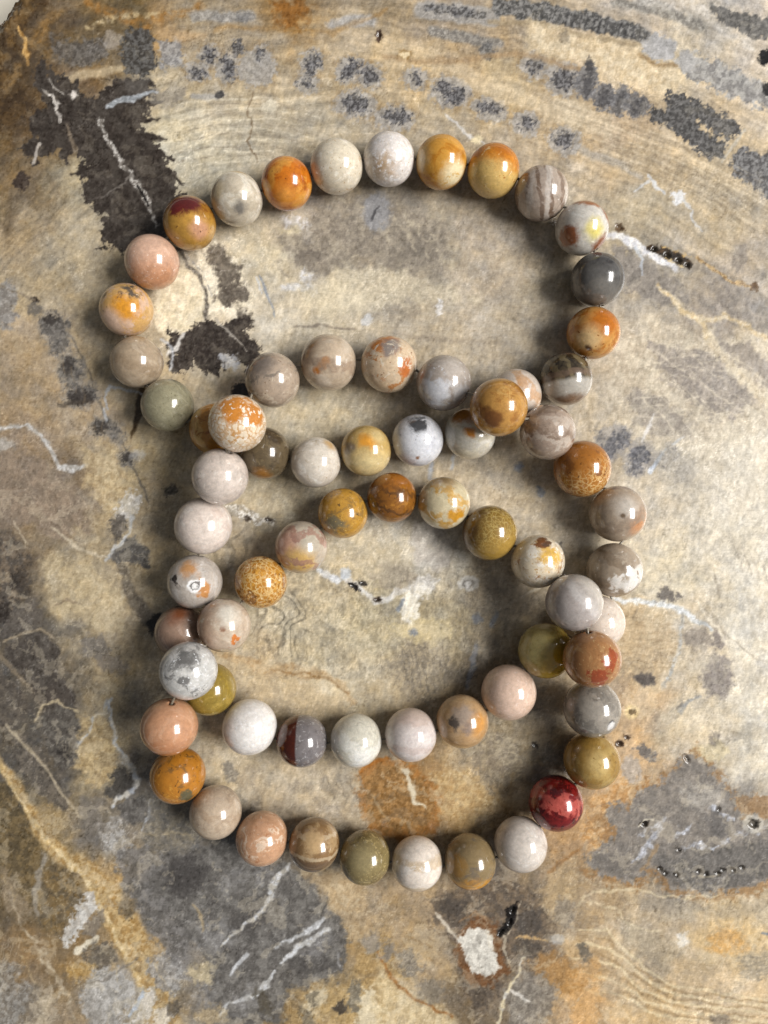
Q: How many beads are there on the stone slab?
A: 69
